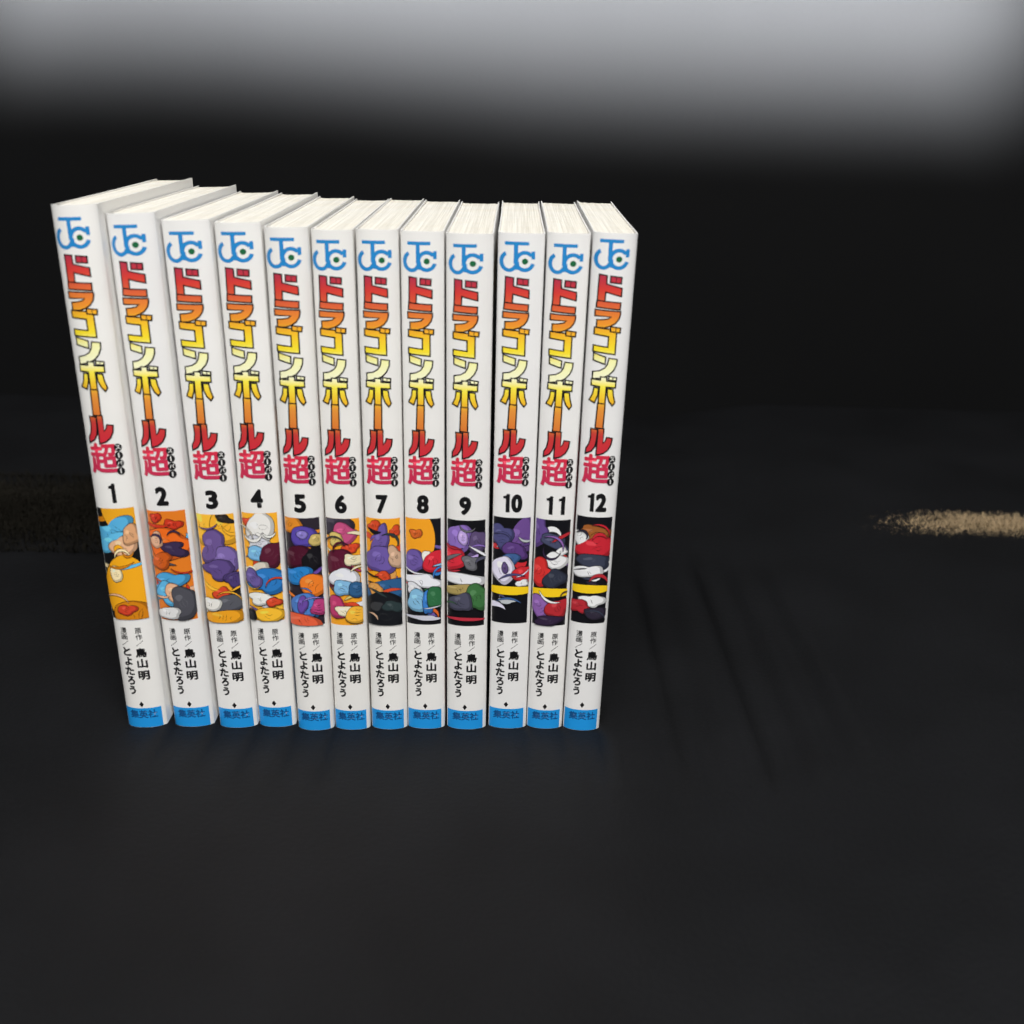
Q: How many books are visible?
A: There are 12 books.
